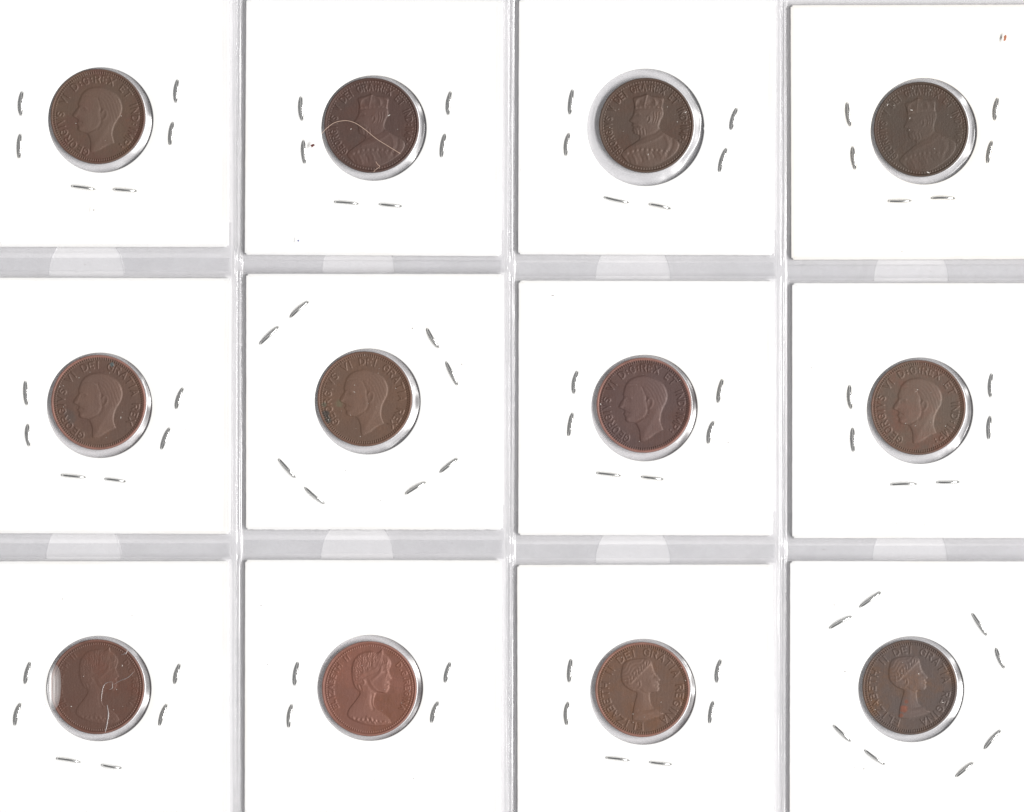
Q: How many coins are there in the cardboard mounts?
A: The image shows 12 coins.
